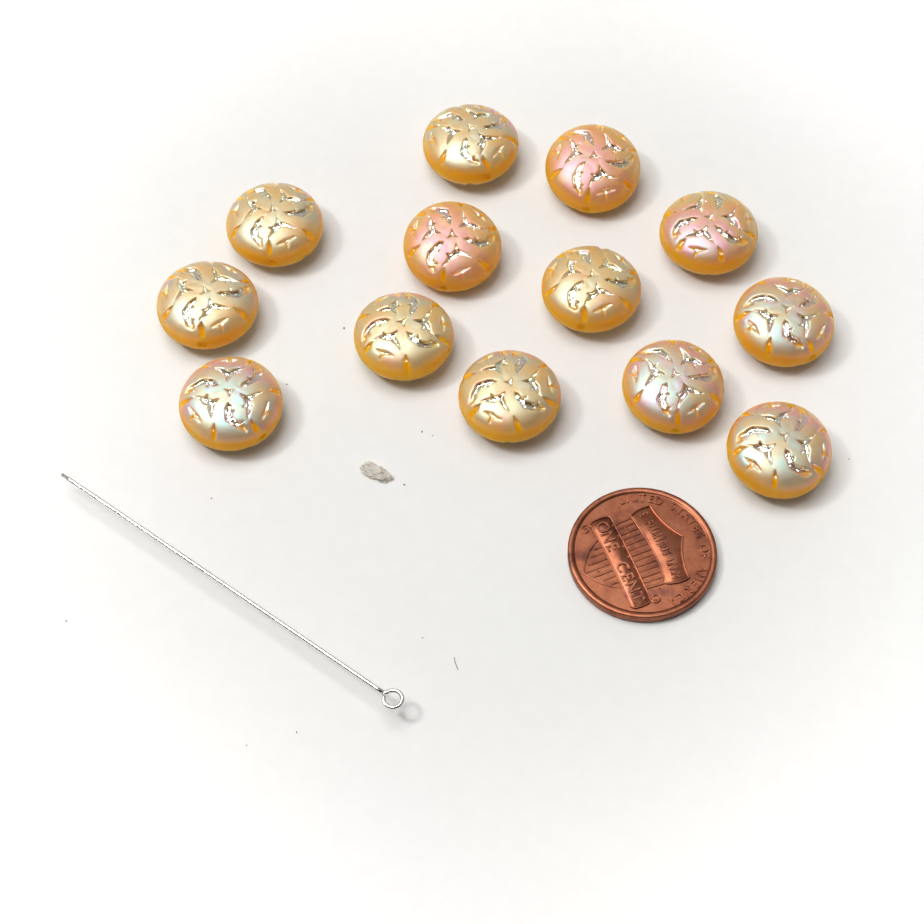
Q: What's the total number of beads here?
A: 13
